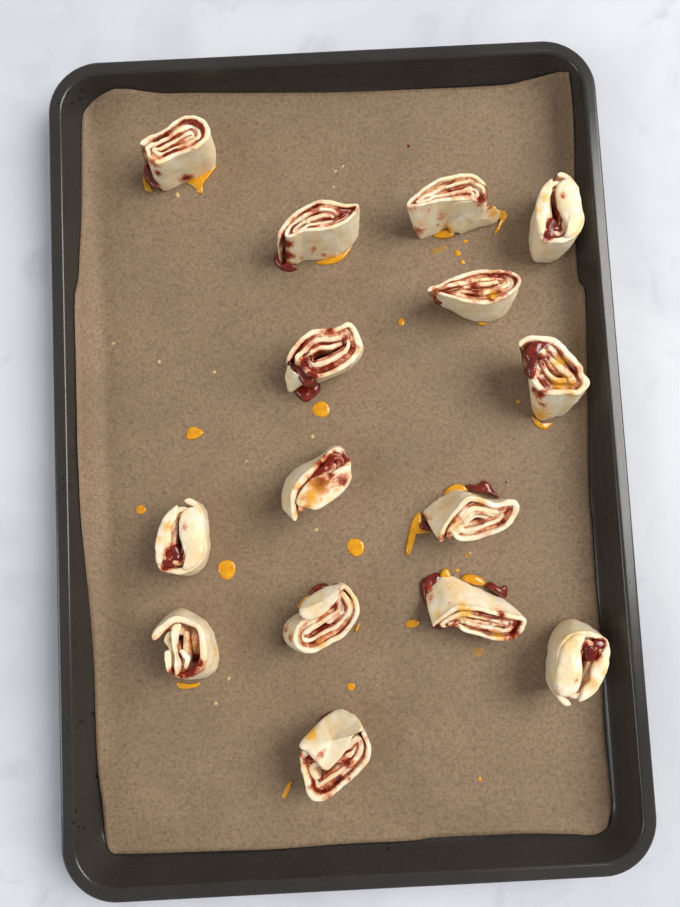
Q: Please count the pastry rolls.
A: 15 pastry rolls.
